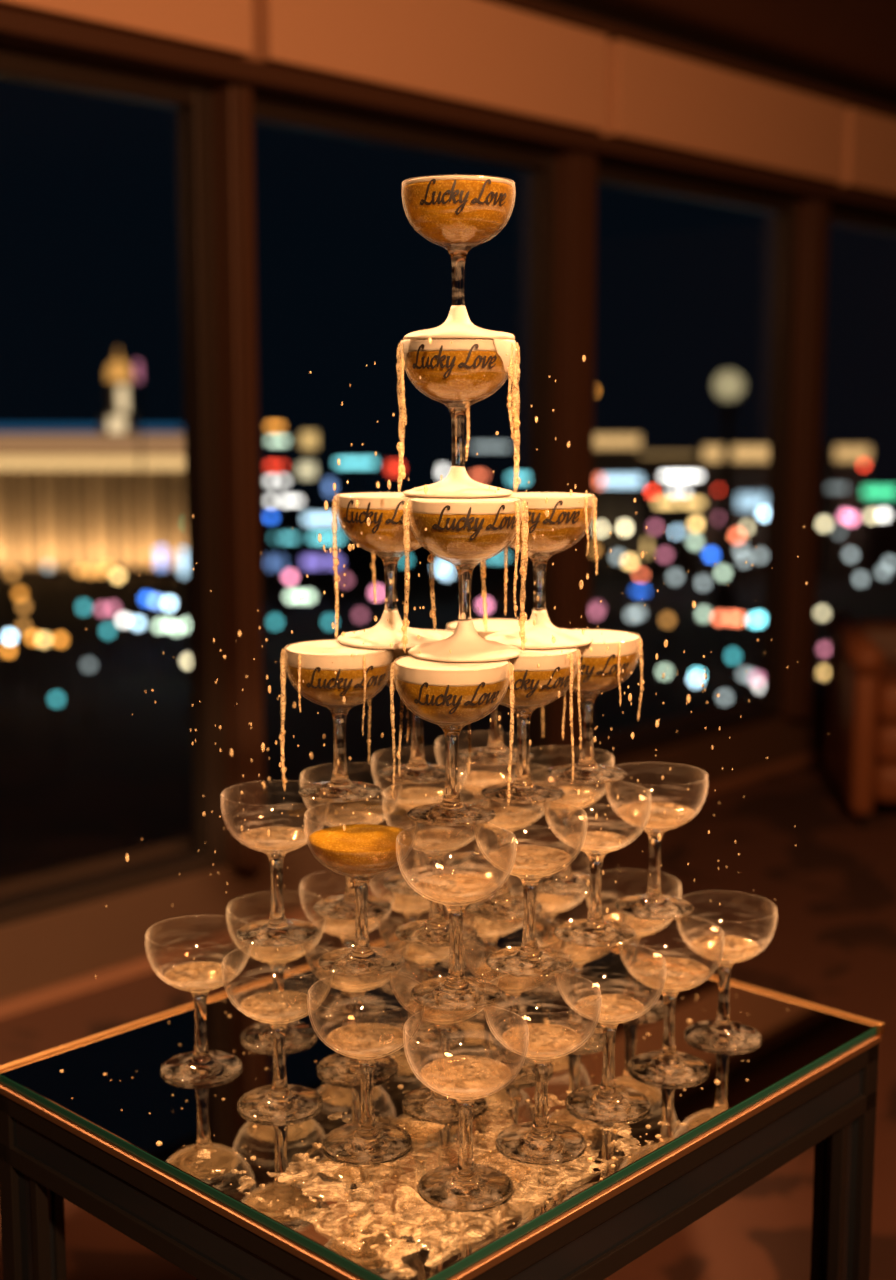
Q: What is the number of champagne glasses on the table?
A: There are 43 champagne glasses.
